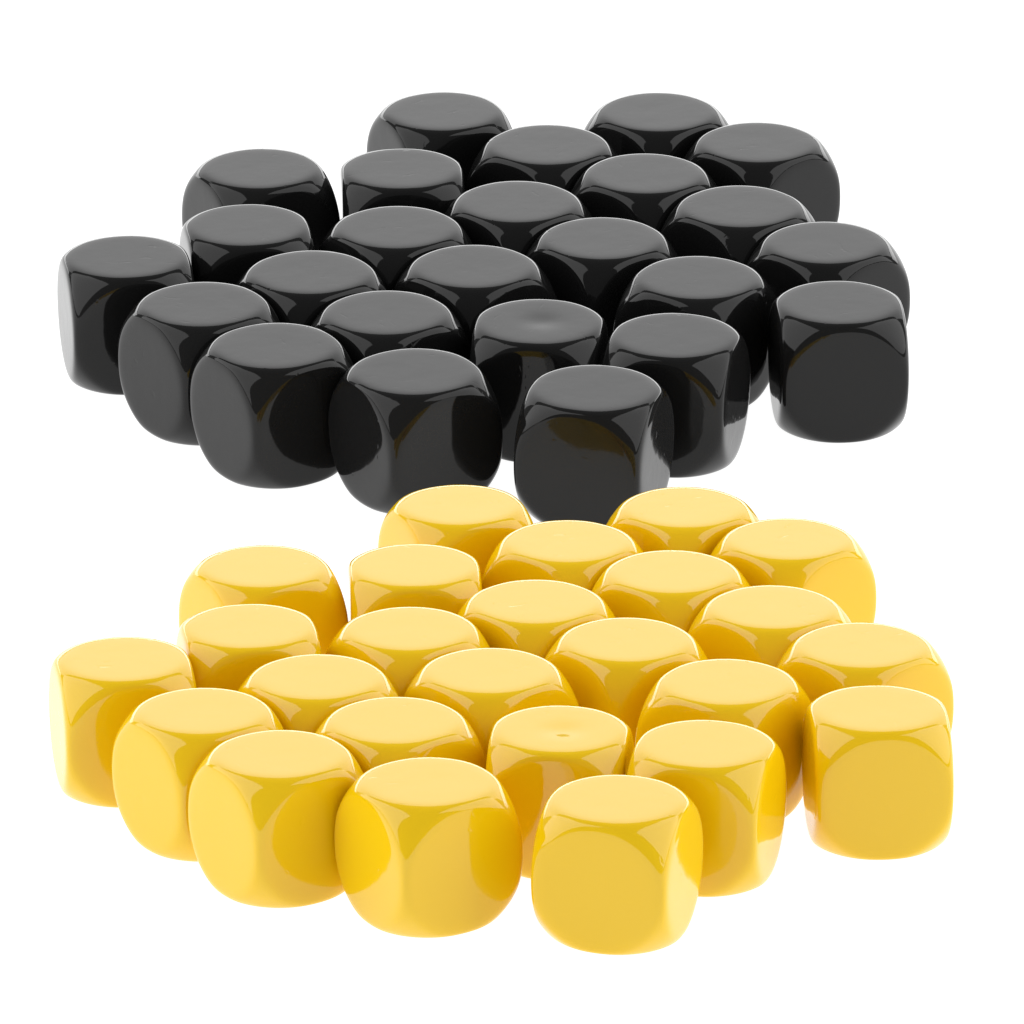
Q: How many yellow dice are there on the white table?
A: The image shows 25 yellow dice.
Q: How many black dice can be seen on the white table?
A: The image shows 25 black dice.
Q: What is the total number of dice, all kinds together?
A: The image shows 50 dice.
